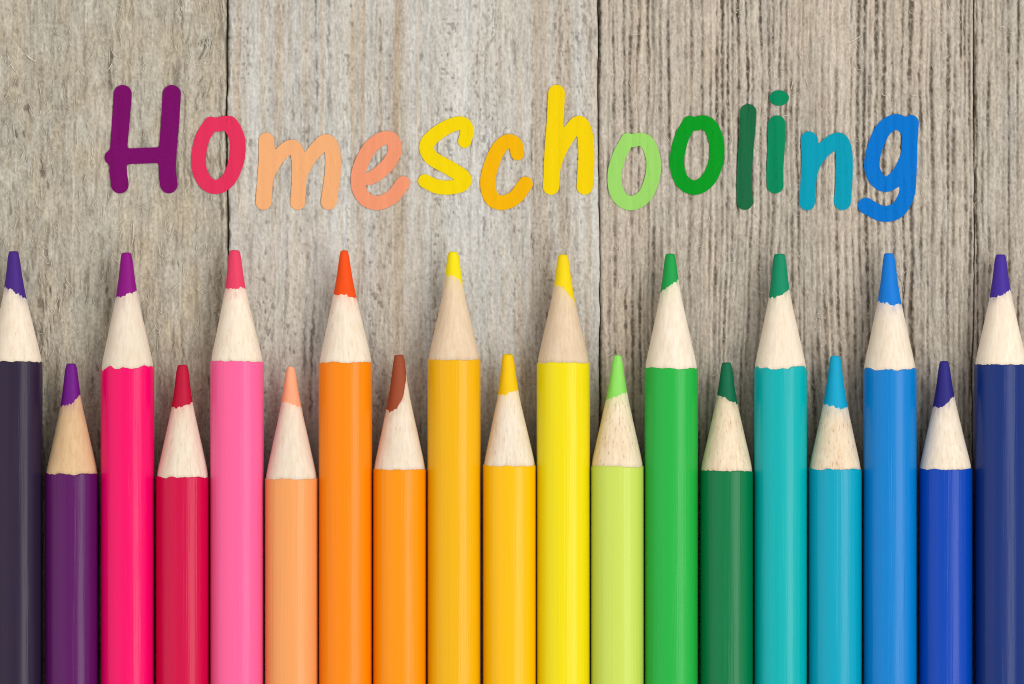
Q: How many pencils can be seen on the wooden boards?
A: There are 19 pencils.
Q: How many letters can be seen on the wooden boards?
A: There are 13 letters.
